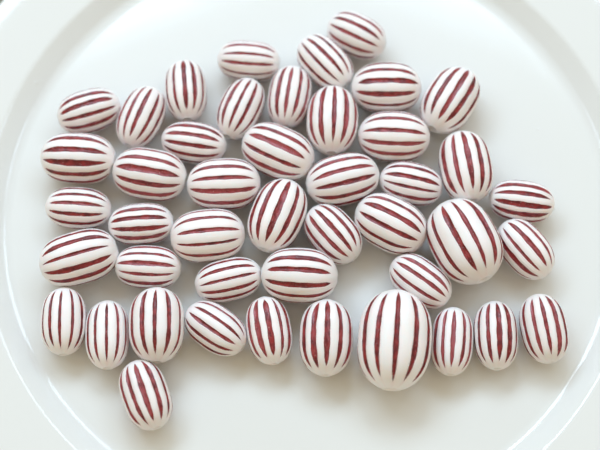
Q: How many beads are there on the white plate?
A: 45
